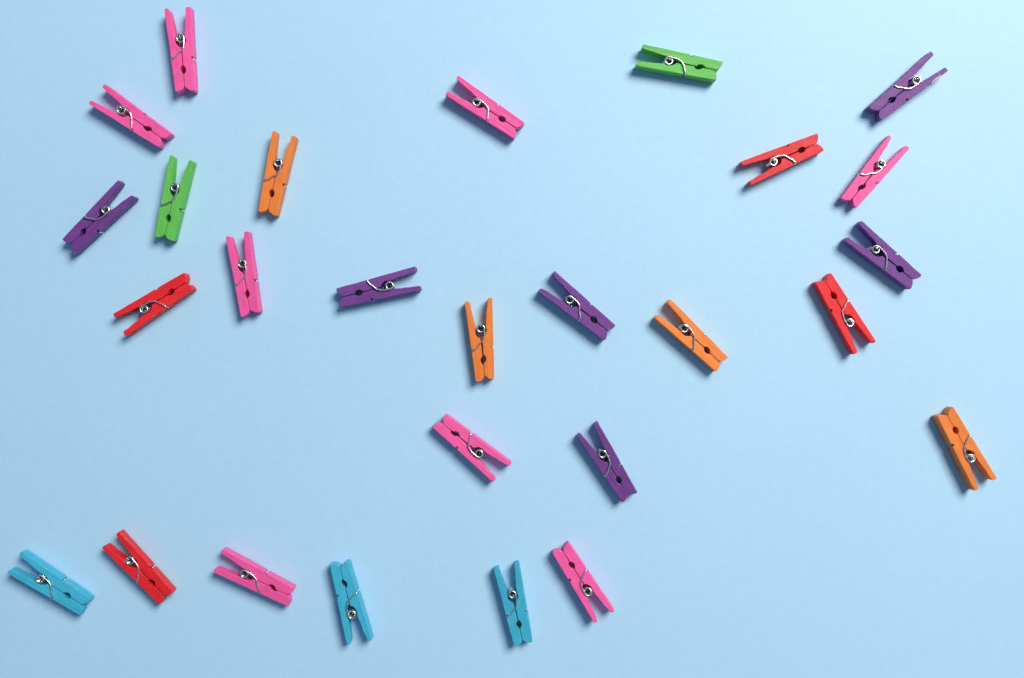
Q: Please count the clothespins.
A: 27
